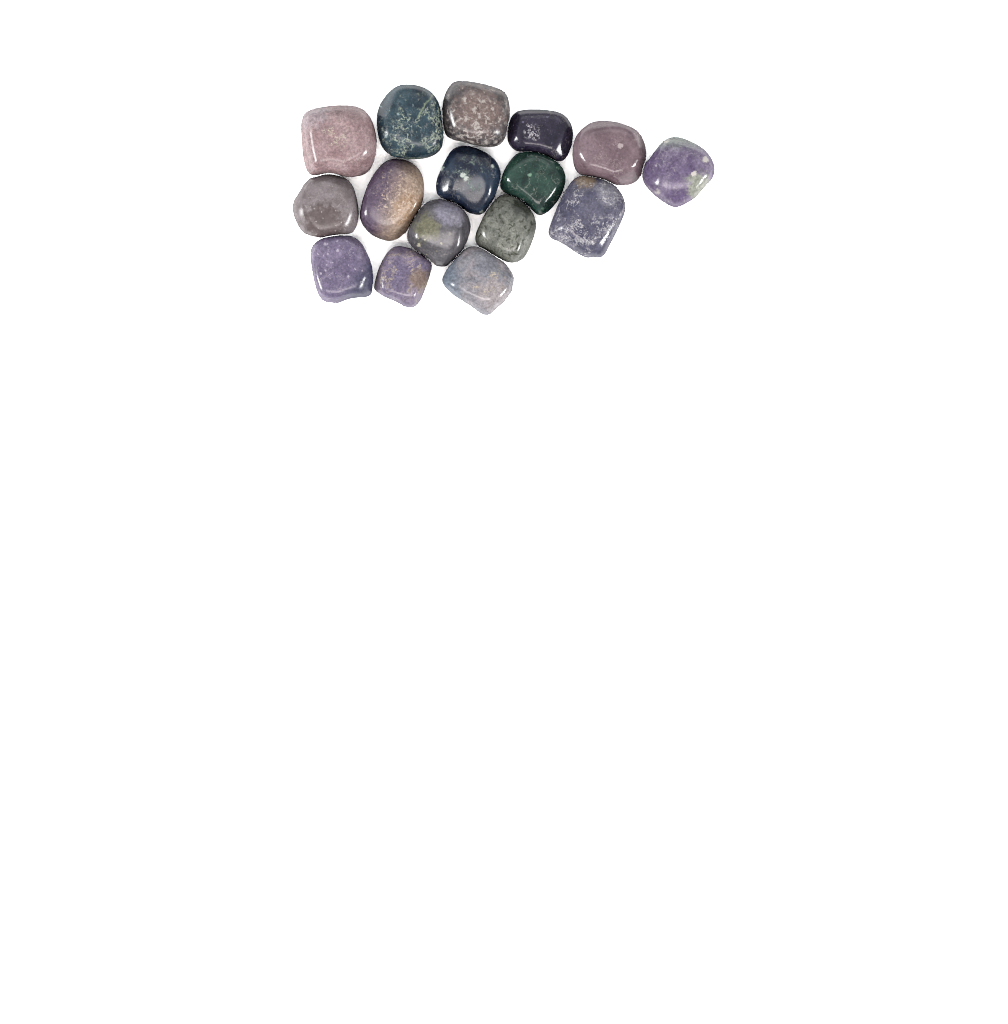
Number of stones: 16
